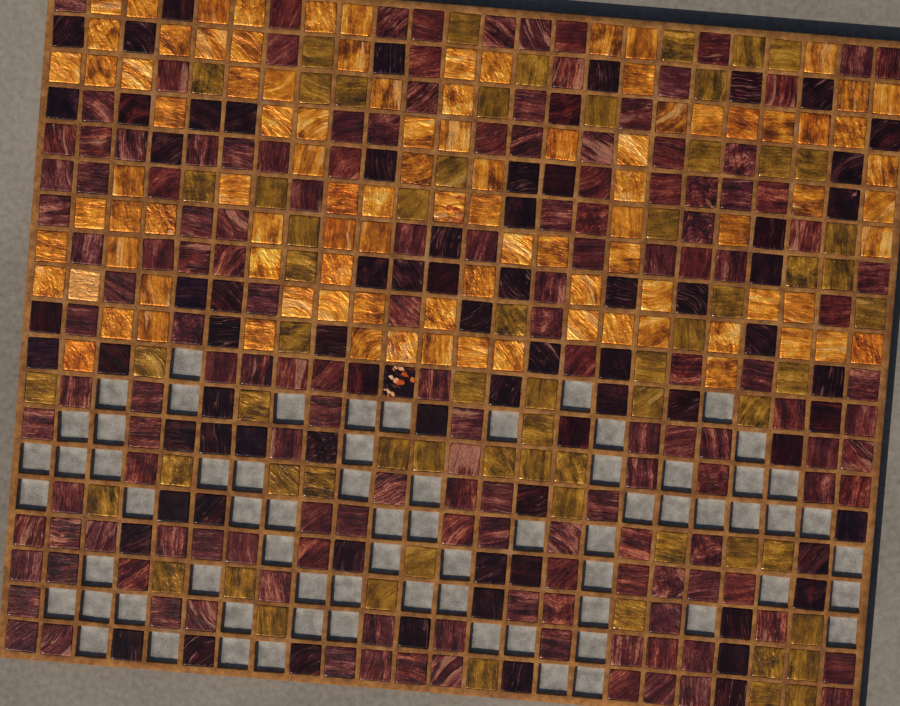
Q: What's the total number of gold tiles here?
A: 97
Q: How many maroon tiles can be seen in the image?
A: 150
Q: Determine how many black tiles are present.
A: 74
